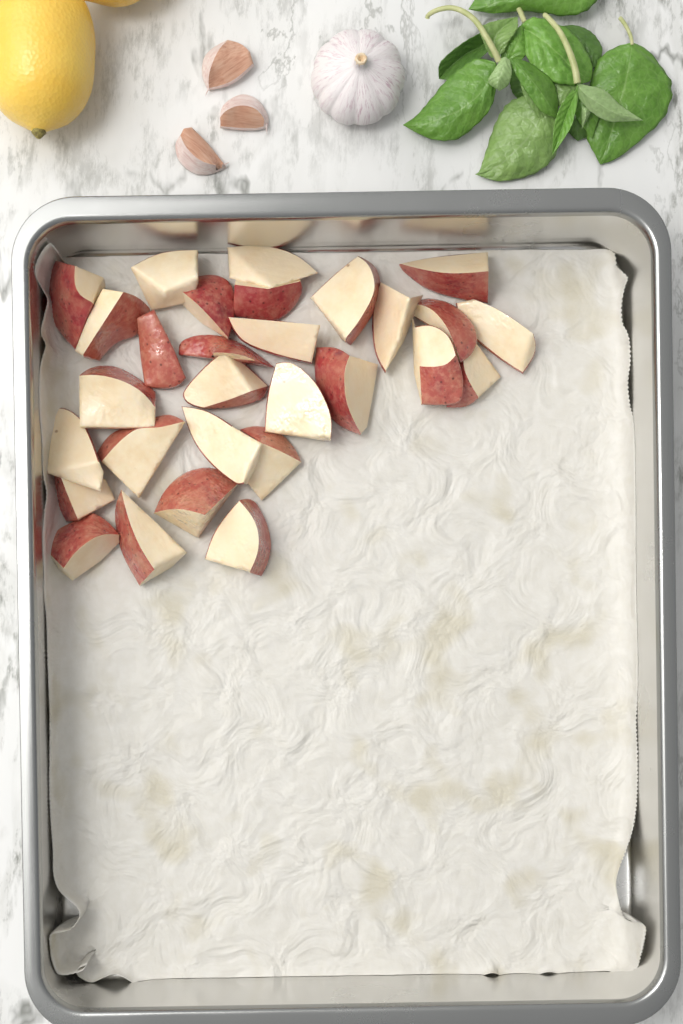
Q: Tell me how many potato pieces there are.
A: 29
